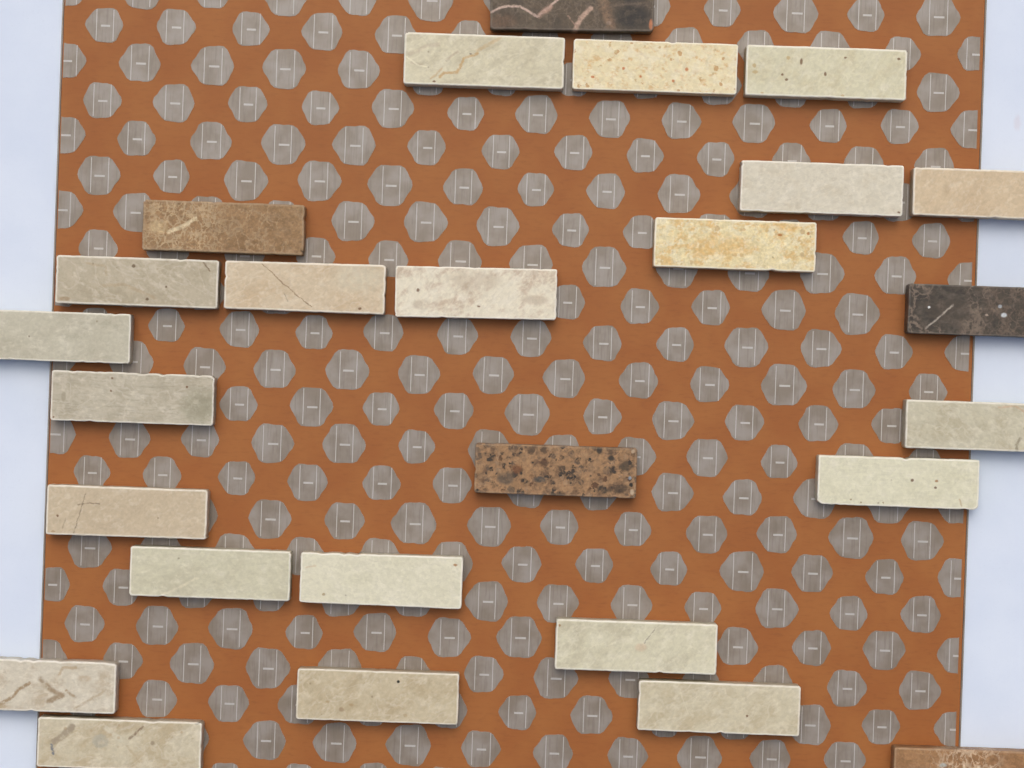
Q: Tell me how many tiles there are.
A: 26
